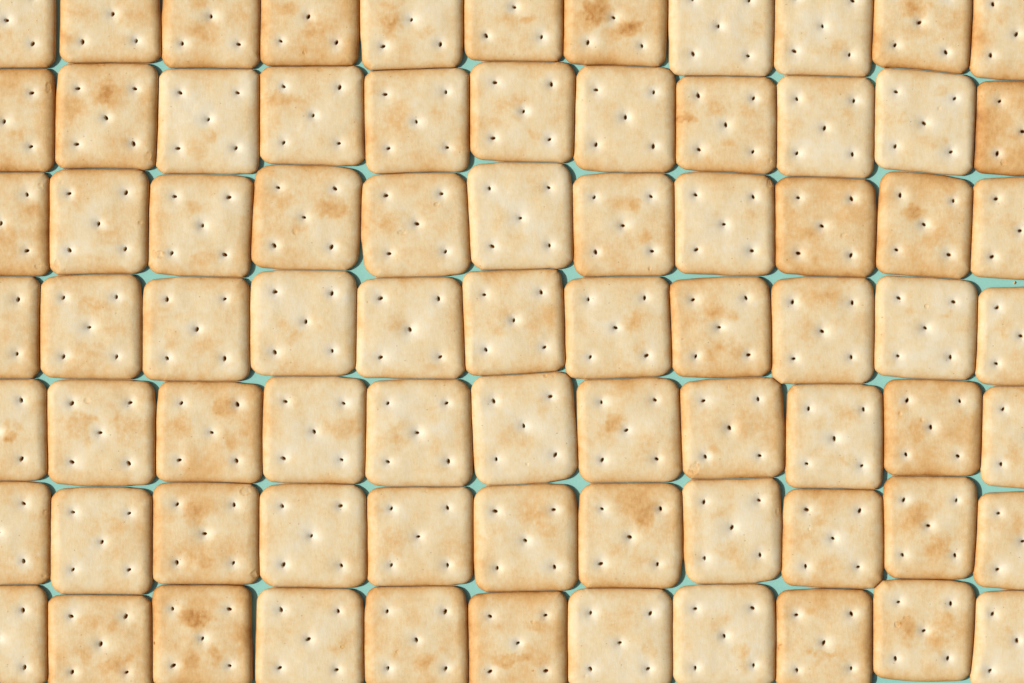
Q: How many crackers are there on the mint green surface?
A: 77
